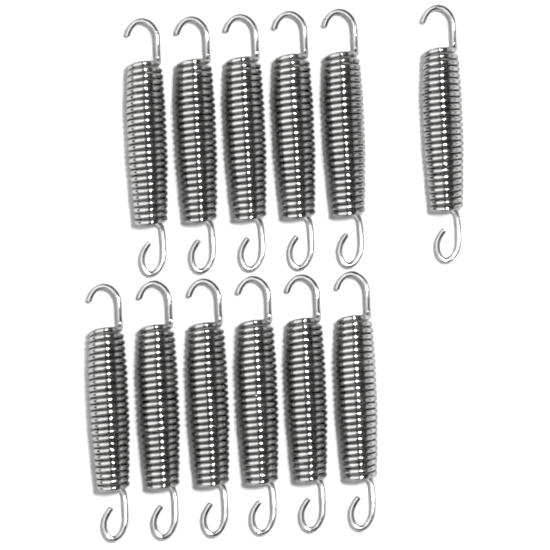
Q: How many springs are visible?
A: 12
